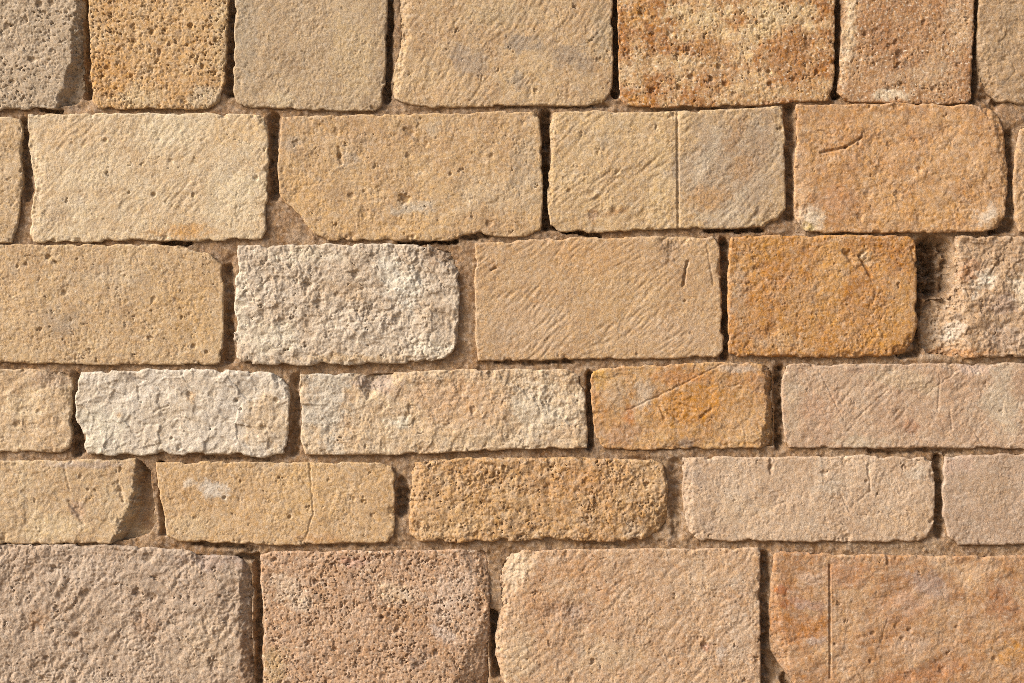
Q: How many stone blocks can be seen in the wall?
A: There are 32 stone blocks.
